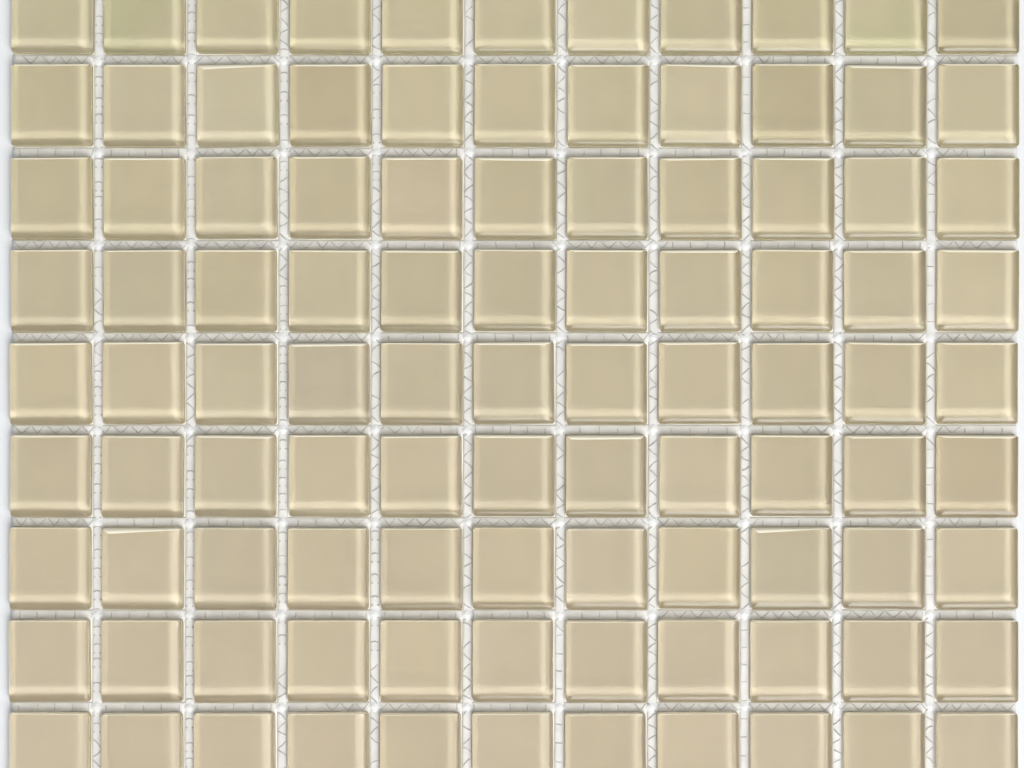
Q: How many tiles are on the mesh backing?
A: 99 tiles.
